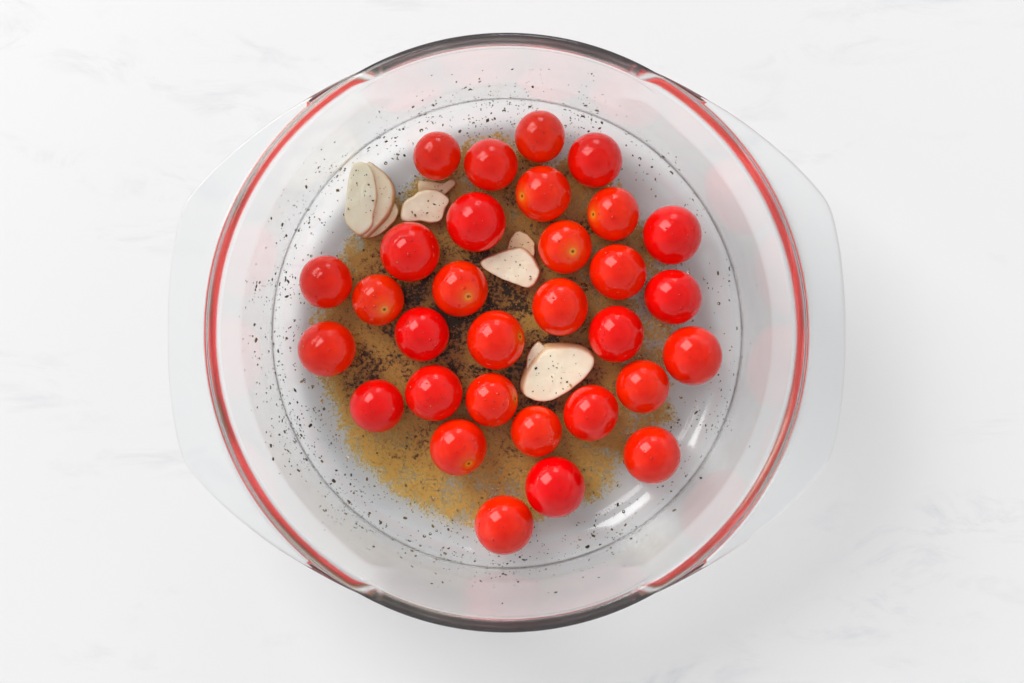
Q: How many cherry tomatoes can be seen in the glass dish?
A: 31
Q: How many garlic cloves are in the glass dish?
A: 4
